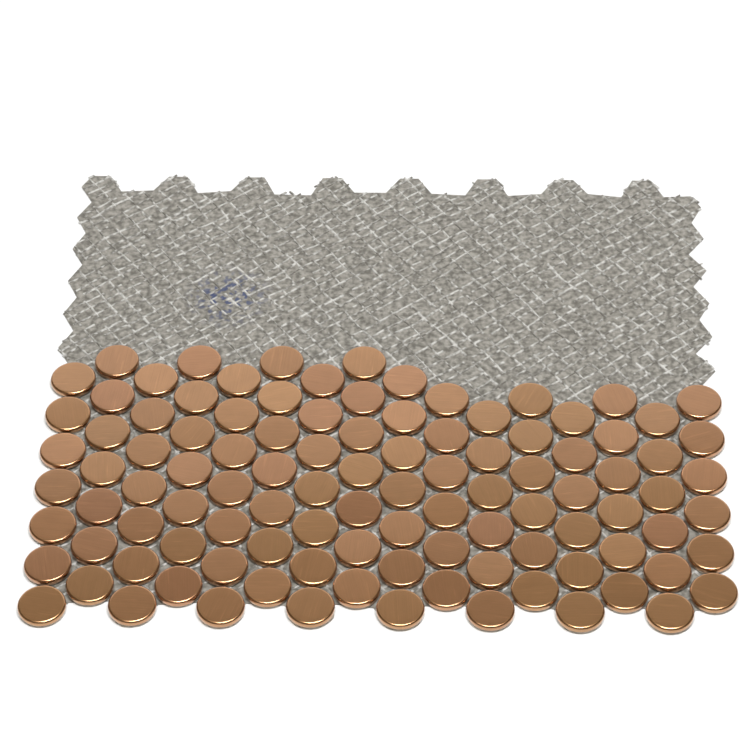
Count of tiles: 105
